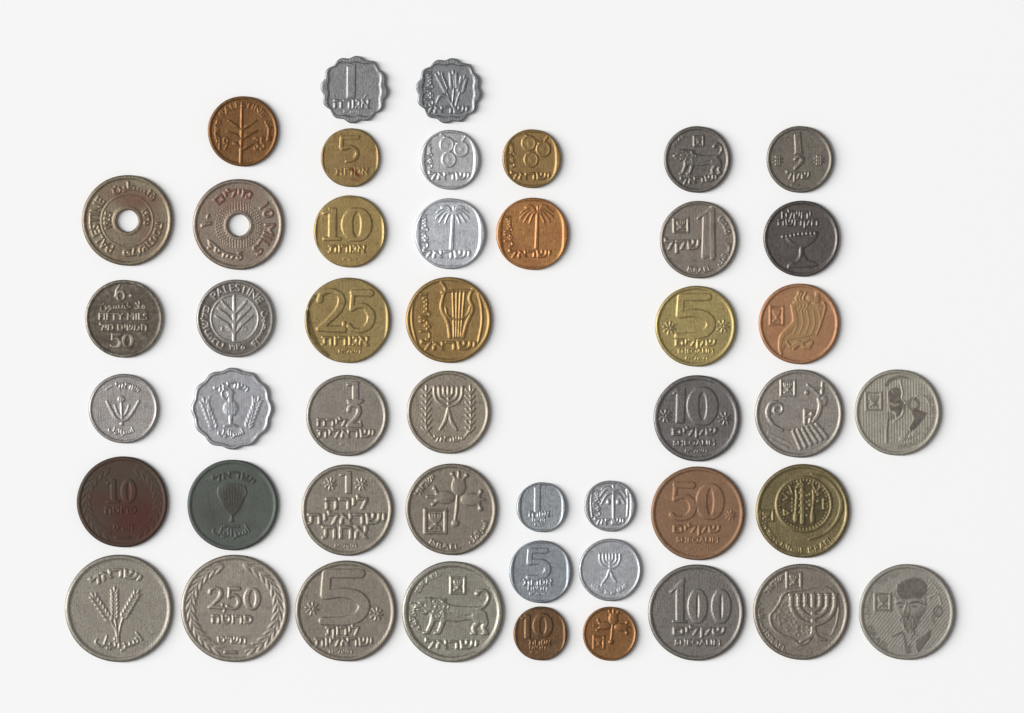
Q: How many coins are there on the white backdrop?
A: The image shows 47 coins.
